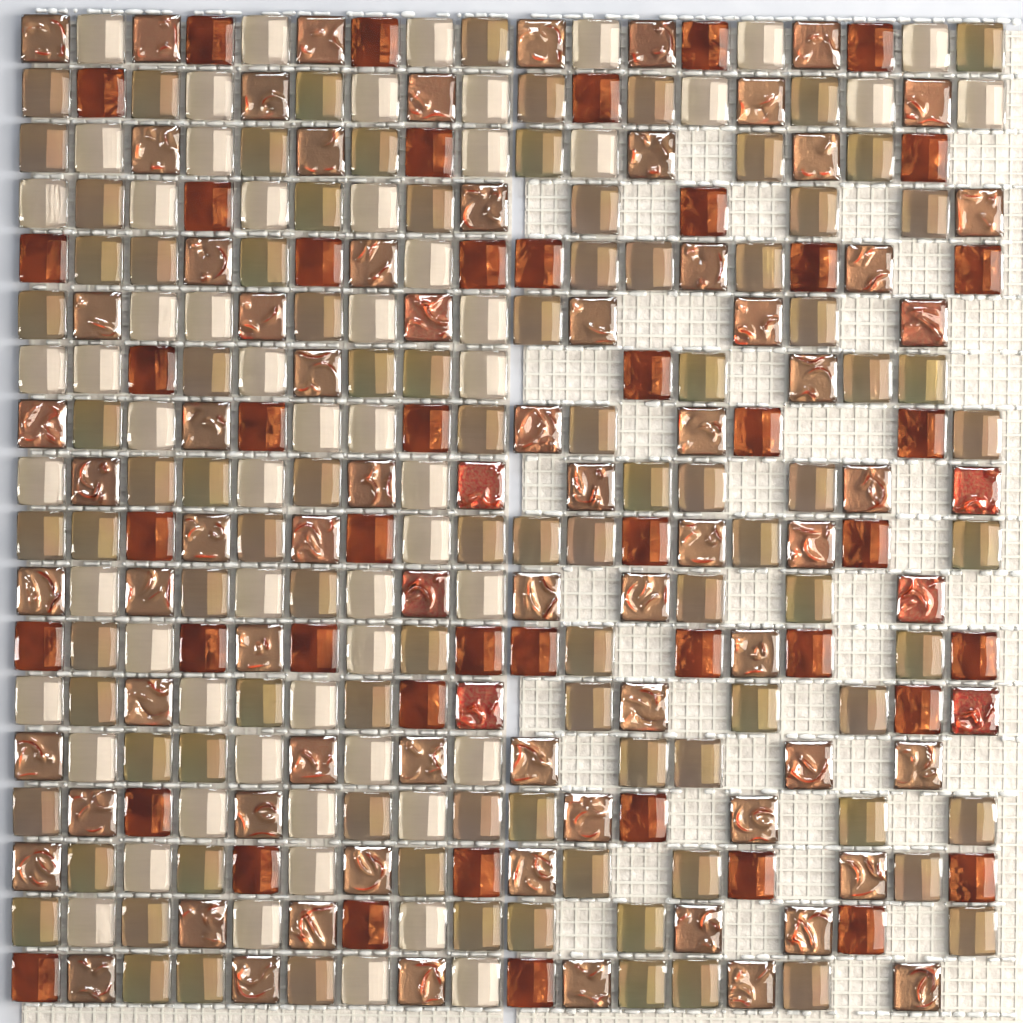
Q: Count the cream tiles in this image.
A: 59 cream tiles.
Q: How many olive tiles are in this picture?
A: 96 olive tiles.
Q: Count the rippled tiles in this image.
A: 78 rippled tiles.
